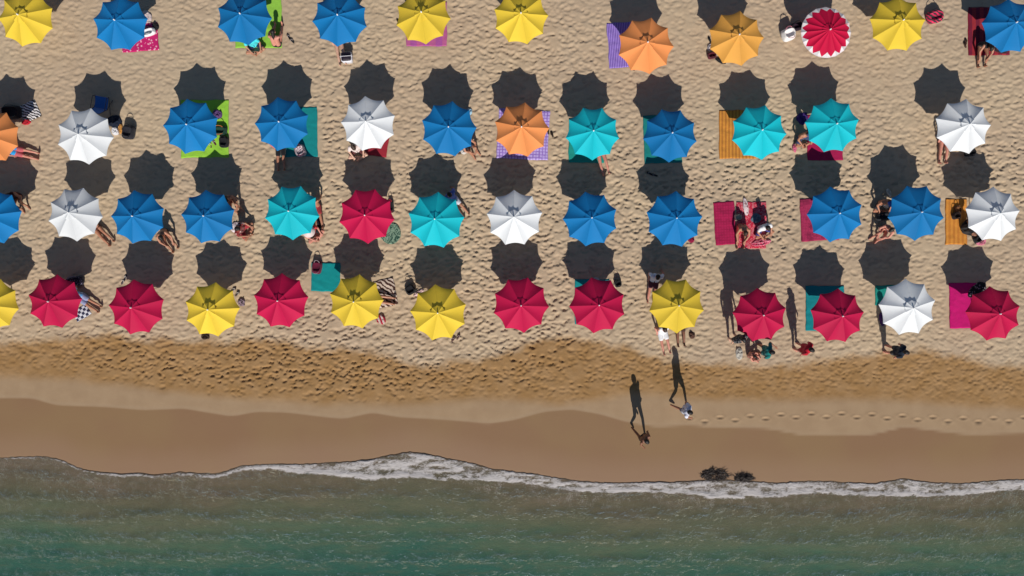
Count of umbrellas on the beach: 50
